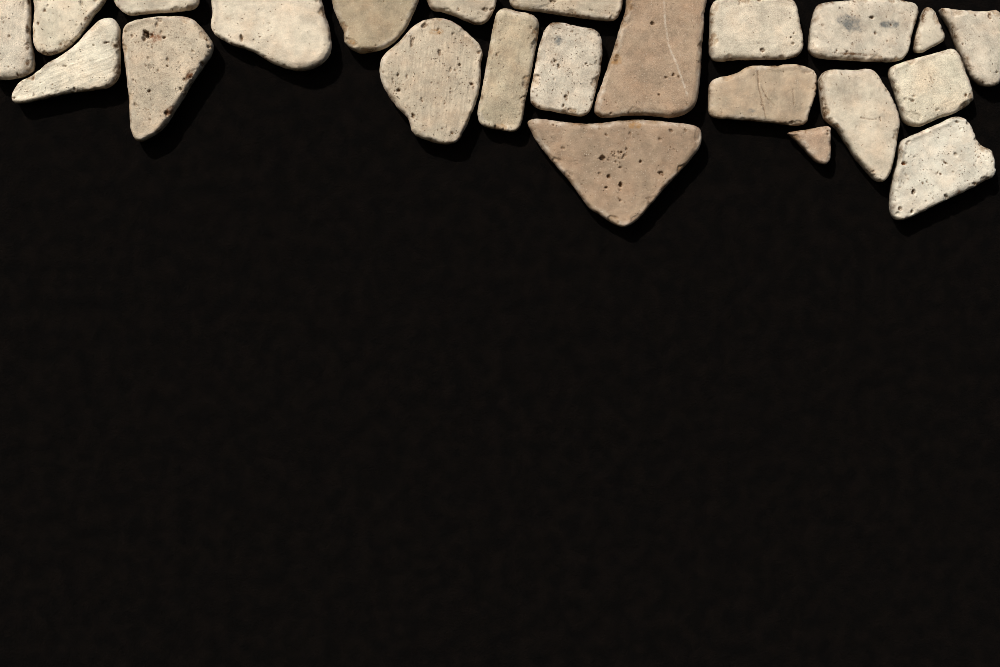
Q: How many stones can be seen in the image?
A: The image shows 23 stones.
